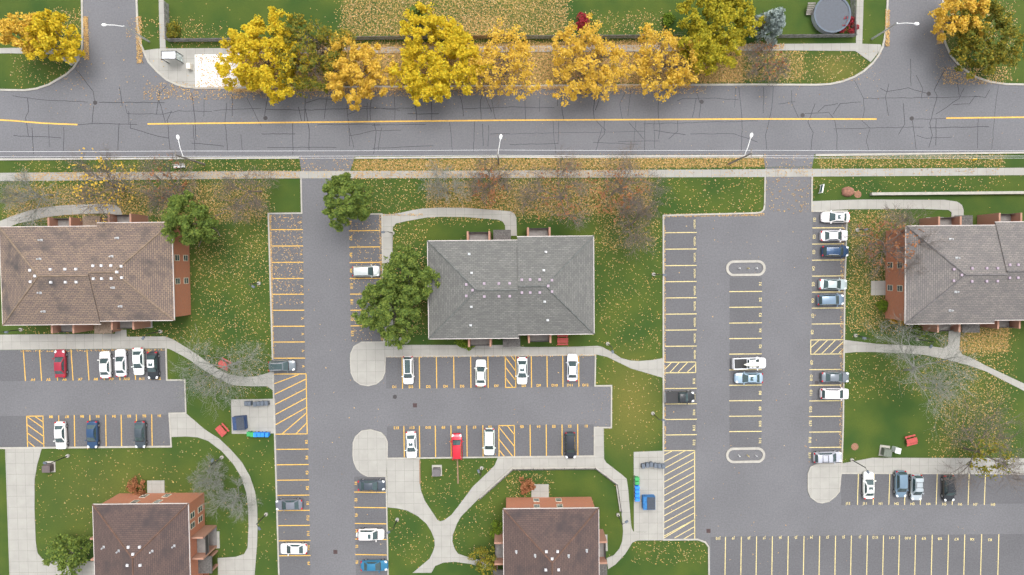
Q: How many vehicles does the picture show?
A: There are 38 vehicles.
